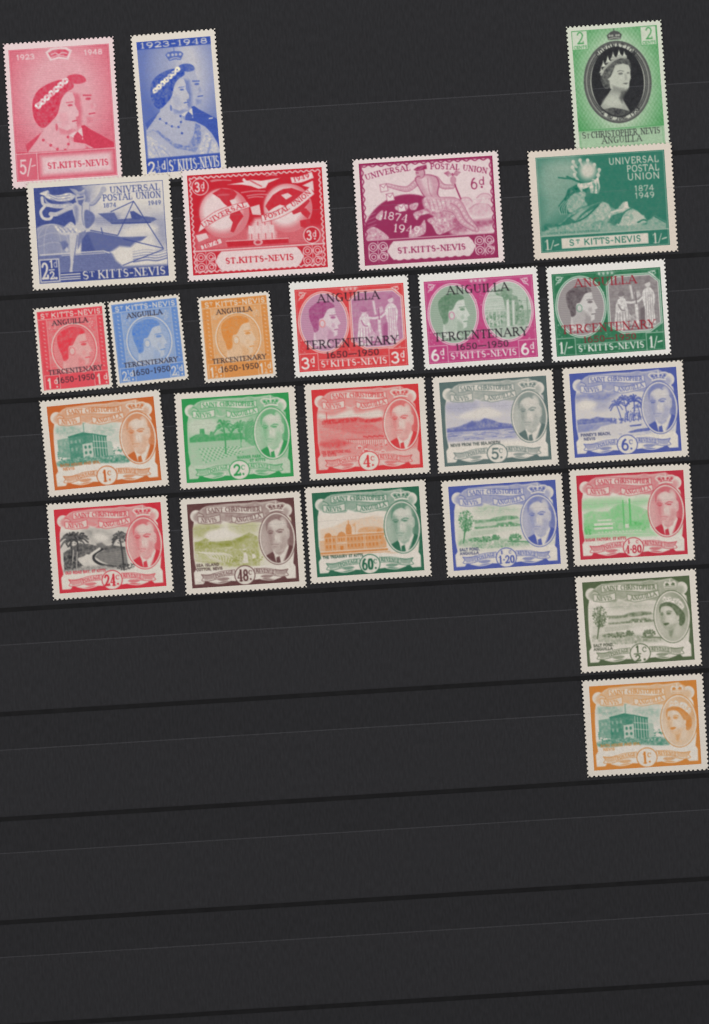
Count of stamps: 25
